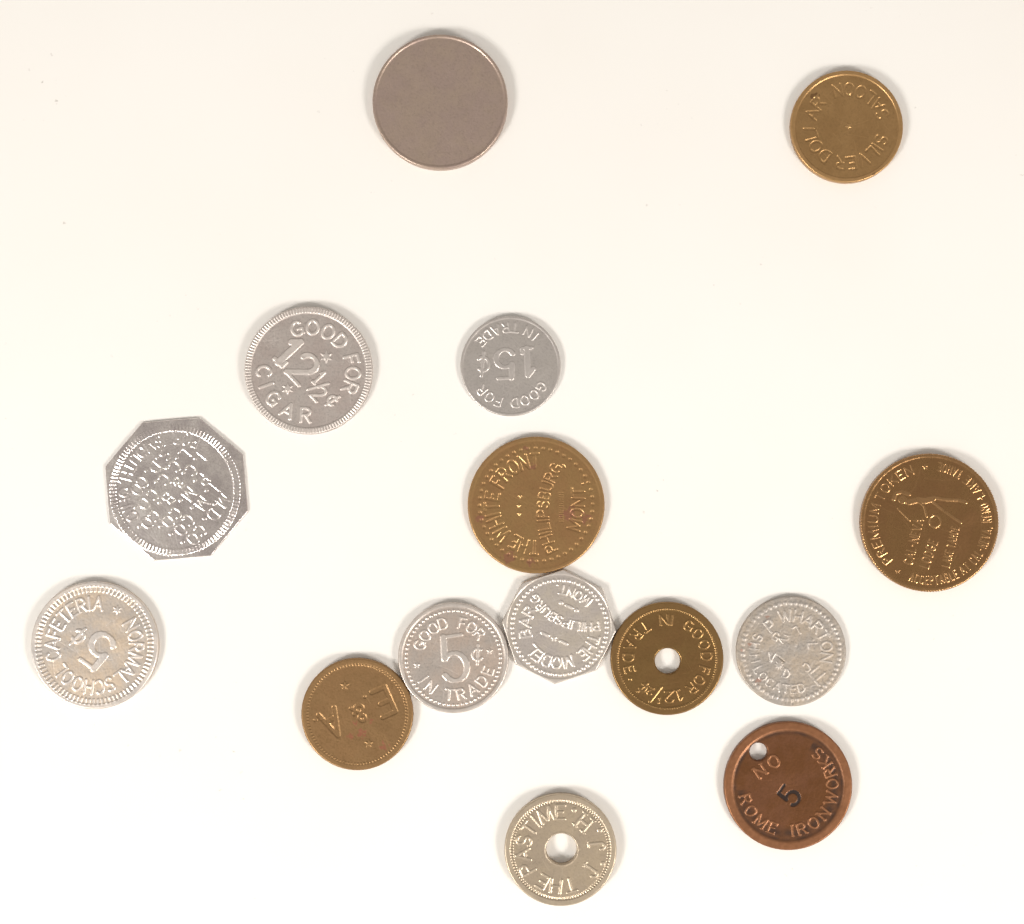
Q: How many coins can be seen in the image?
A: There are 15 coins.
